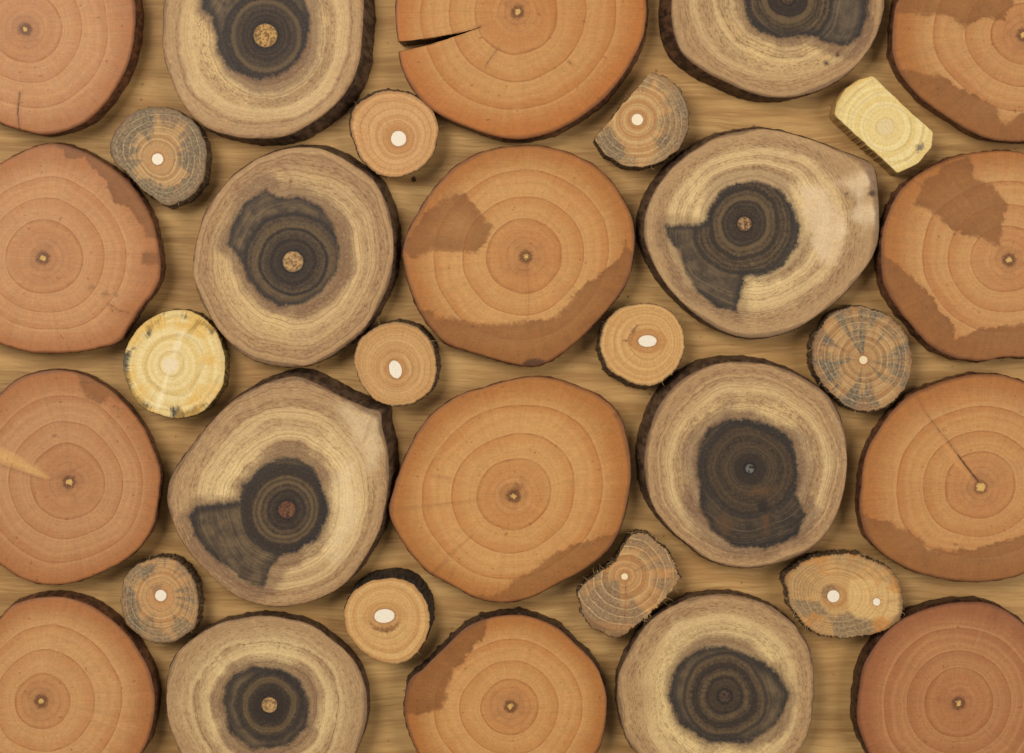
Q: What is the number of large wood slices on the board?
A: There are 20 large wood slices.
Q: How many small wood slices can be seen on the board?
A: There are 12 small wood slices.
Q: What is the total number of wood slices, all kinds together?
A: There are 32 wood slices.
